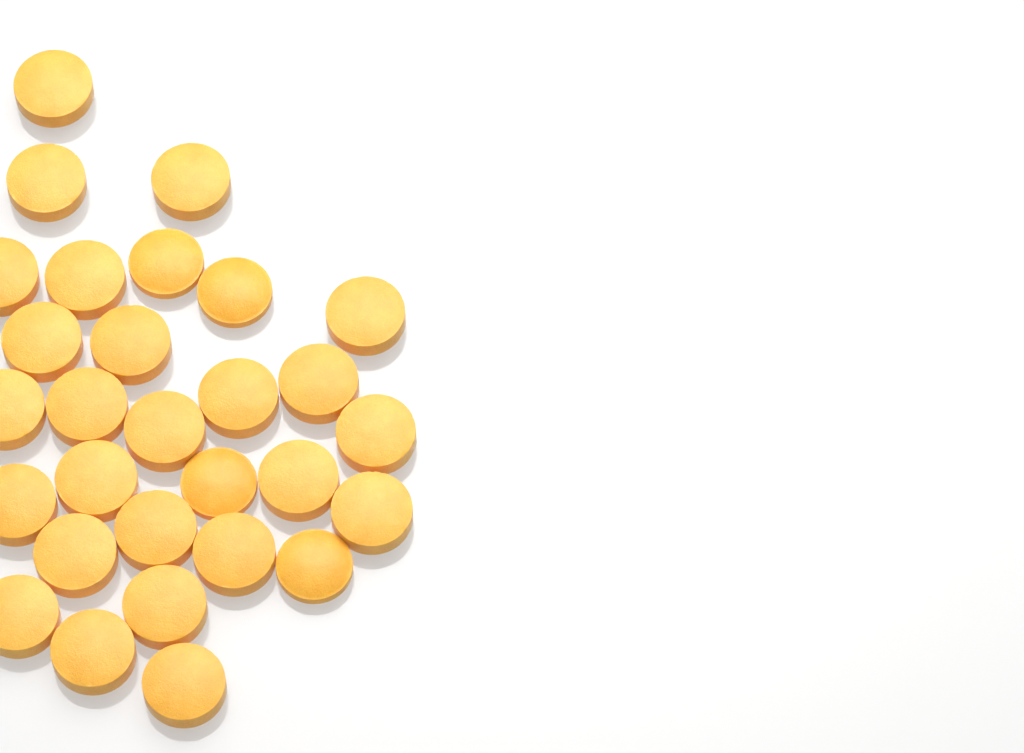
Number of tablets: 29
